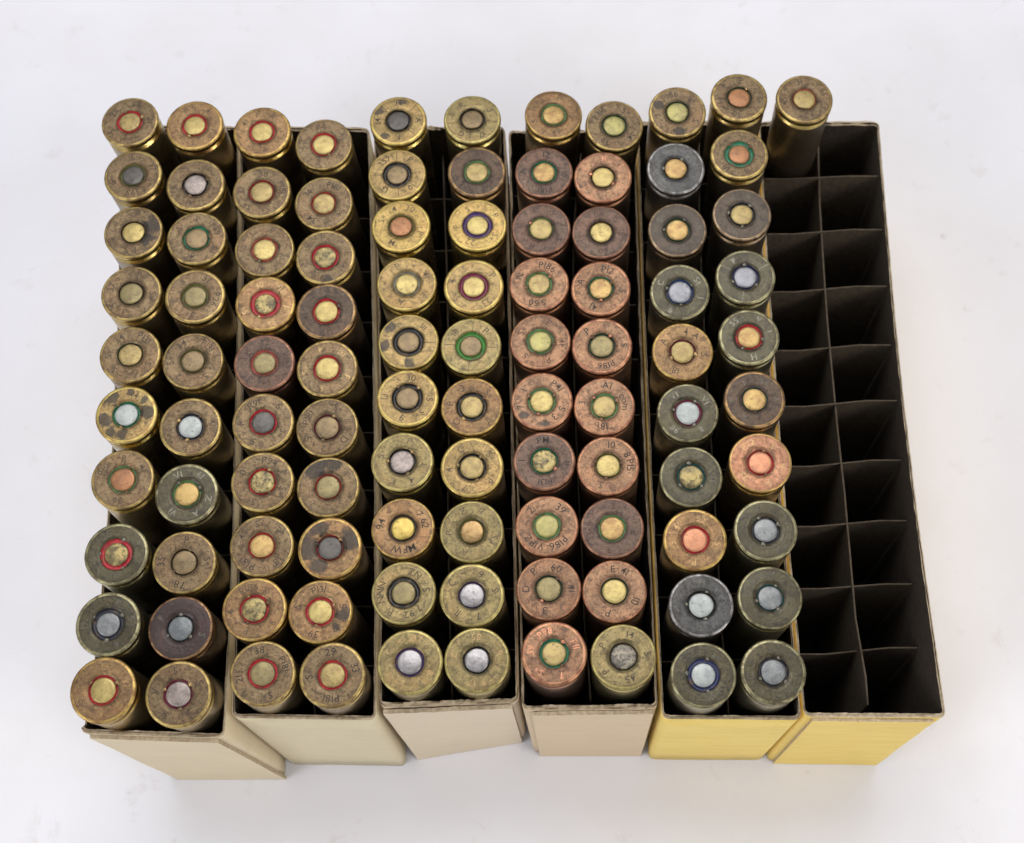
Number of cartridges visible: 101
